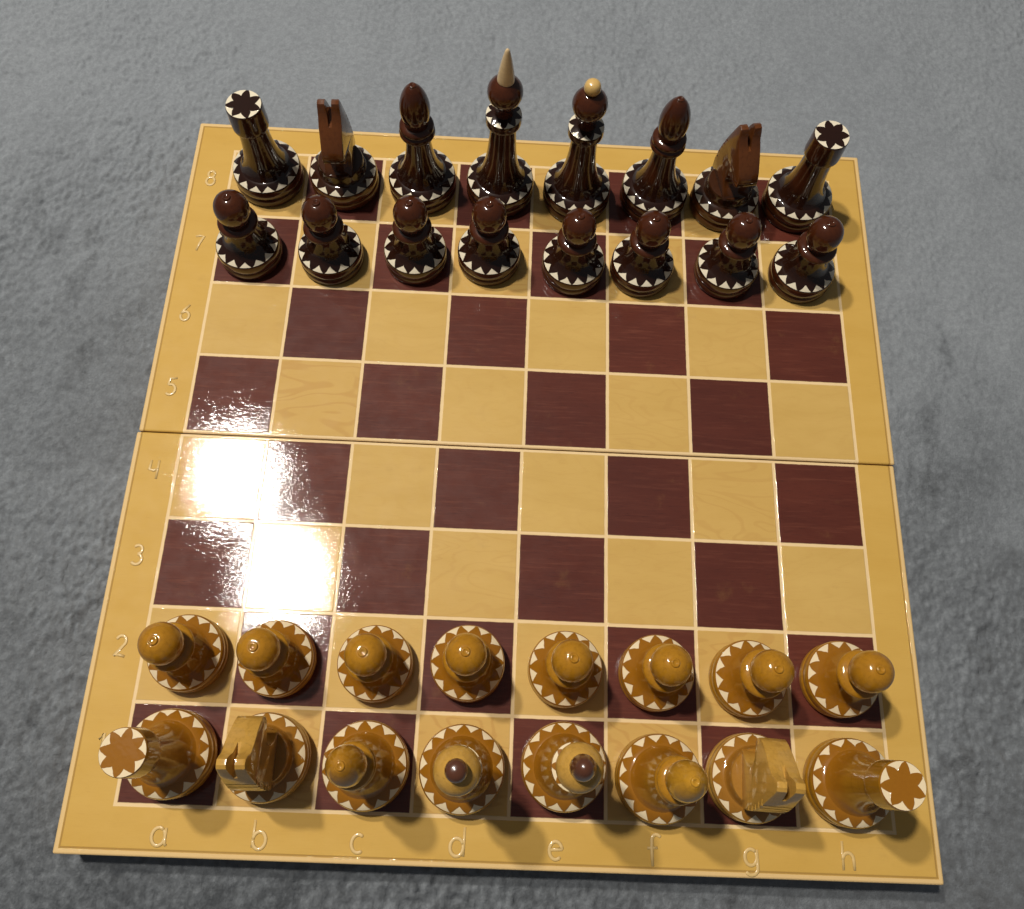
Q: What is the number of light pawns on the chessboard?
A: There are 8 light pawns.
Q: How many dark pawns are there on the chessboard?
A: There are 8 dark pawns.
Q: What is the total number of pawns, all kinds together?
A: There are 16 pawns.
